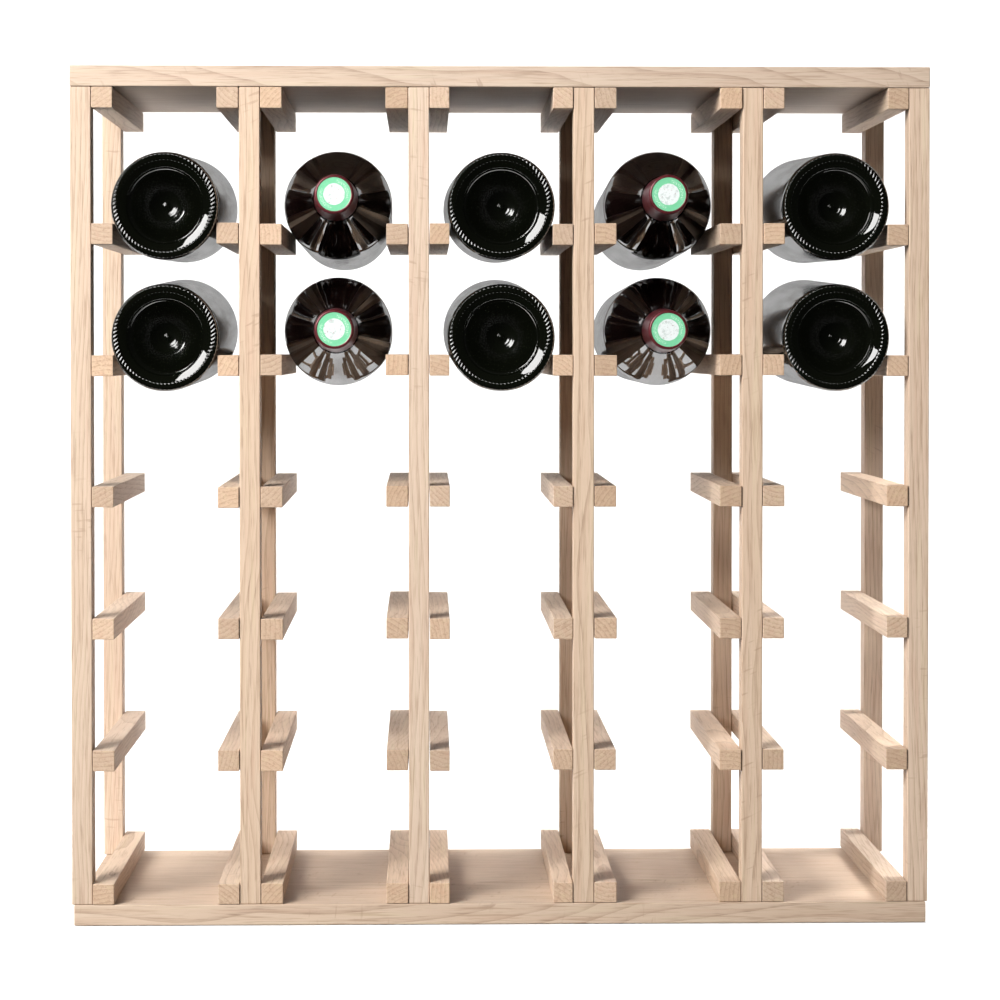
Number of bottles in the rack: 10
